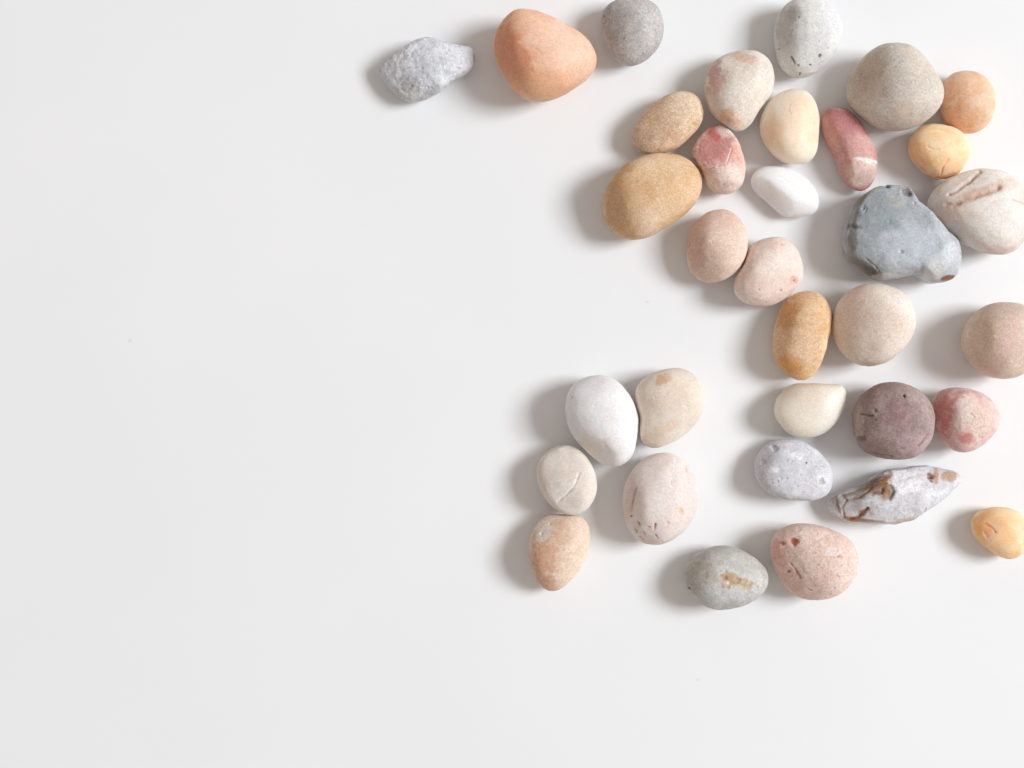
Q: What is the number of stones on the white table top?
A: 34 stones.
